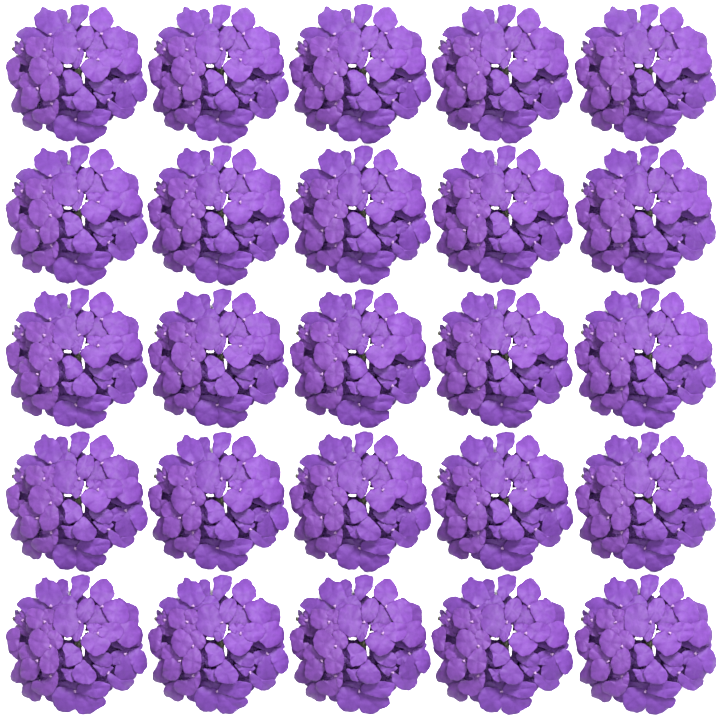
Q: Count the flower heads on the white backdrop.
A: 25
